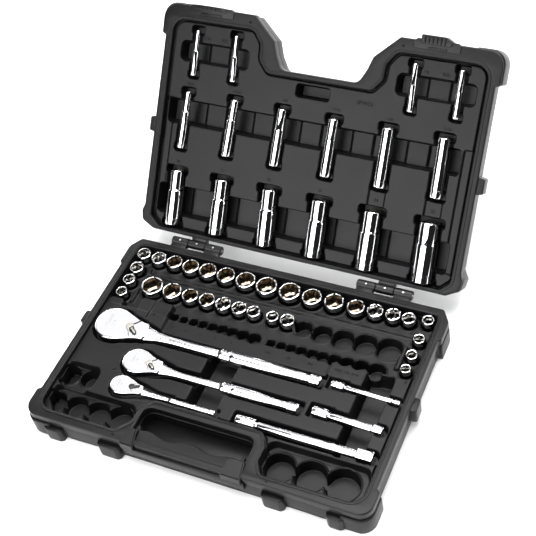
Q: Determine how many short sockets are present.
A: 31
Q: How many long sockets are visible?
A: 16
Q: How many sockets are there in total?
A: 47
